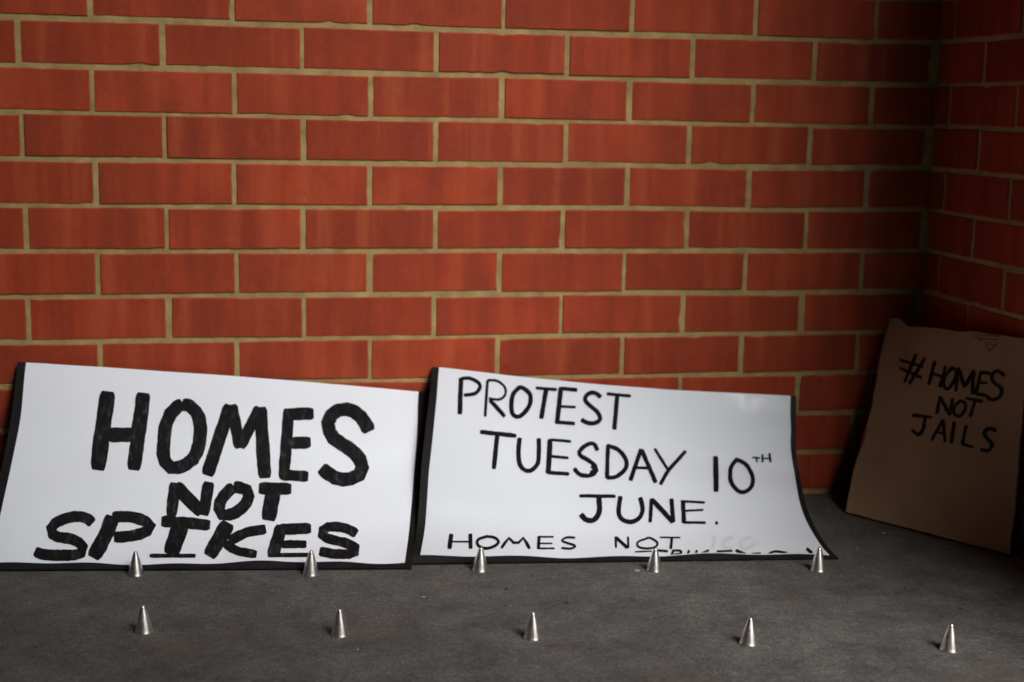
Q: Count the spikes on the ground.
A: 10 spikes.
